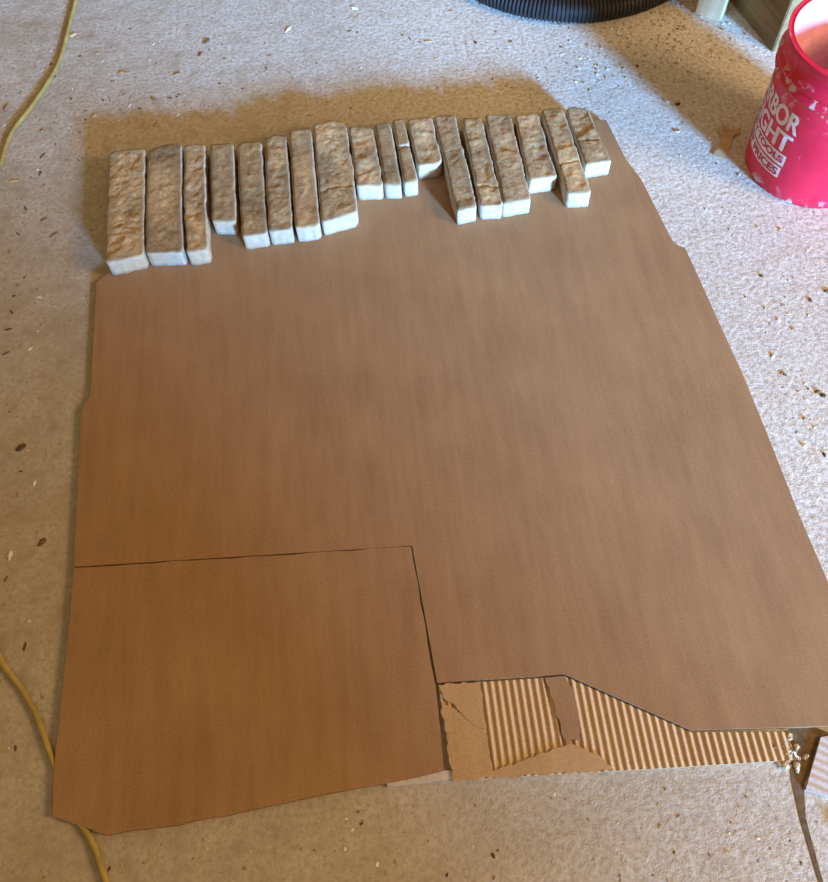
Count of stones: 19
